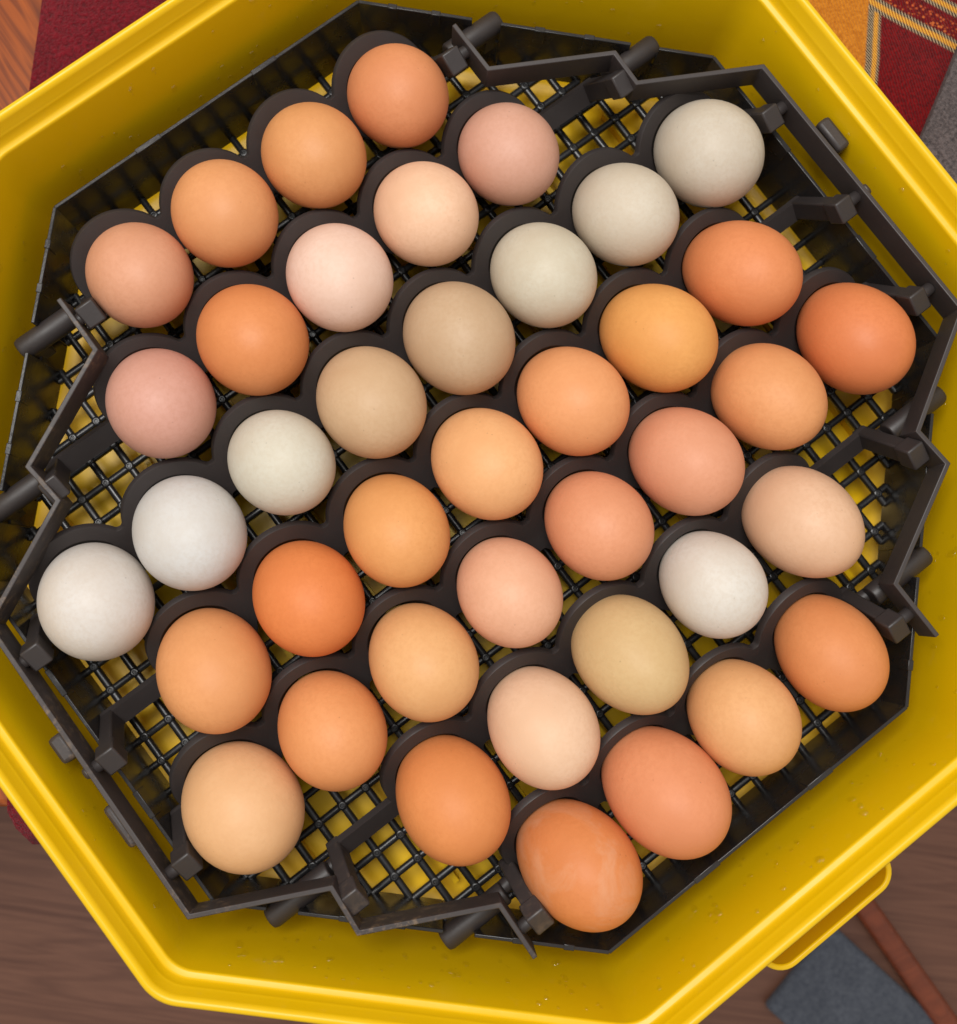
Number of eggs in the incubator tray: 41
